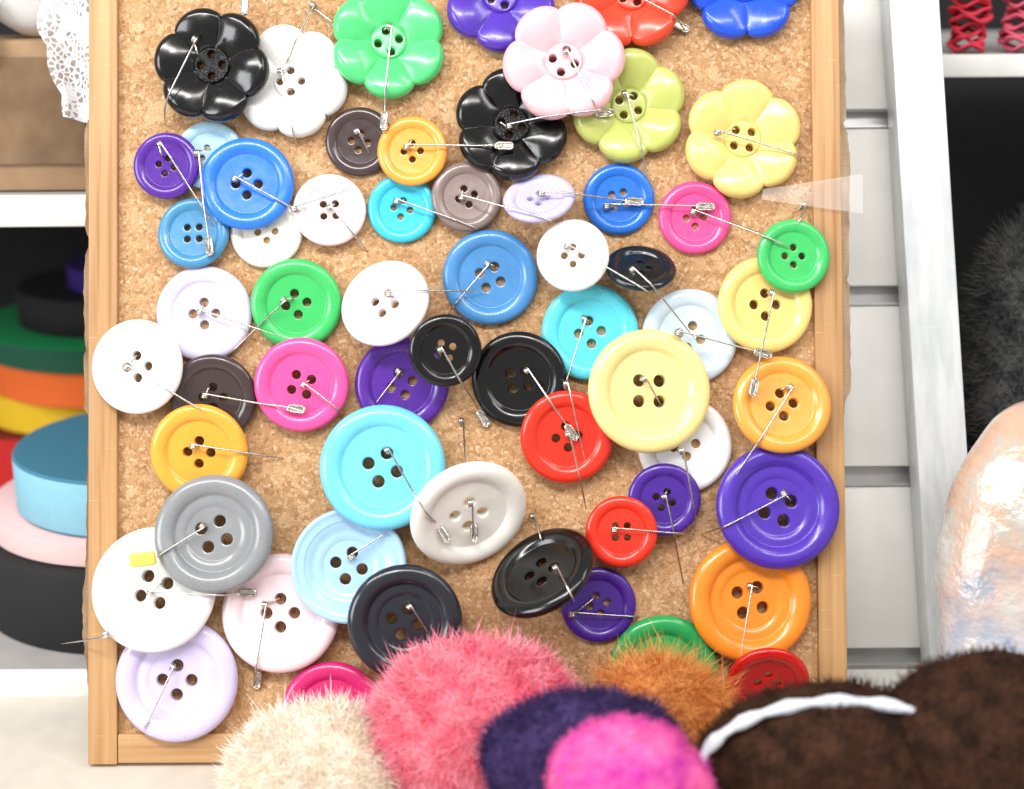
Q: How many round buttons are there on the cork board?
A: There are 51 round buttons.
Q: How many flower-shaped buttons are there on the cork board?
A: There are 10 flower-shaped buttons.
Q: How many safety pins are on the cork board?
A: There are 61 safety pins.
